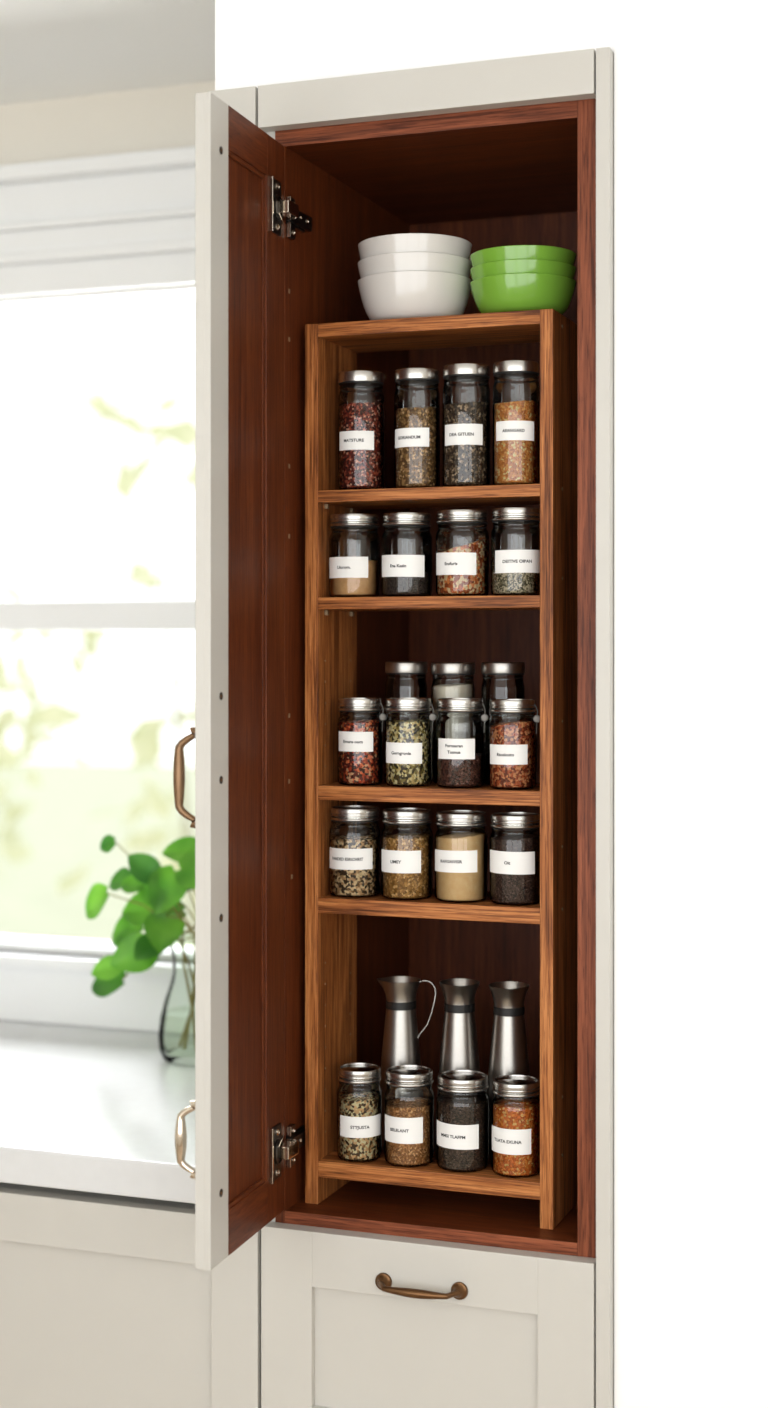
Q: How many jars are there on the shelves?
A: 23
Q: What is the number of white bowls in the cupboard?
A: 3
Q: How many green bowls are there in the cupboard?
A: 3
